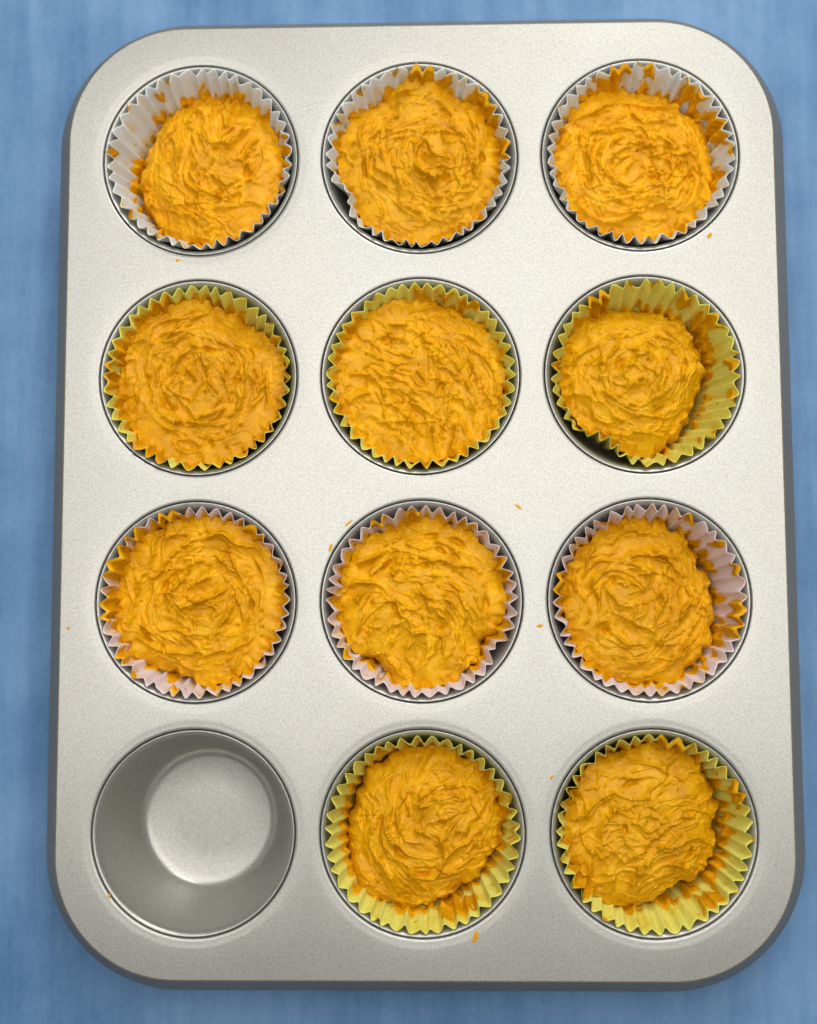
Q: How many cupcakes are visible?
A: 11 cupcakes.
